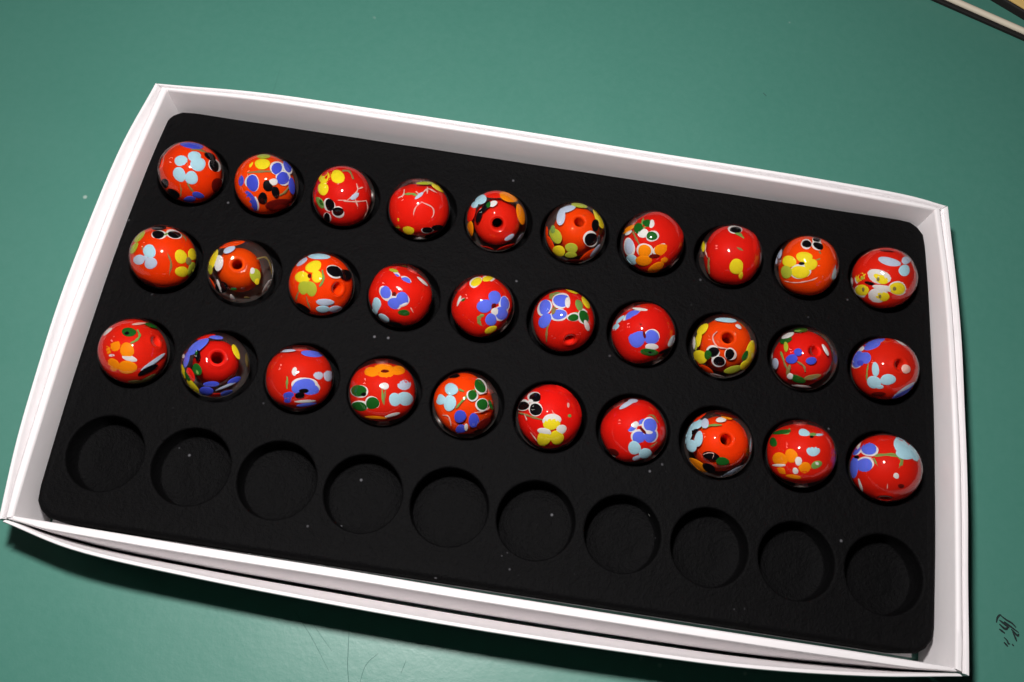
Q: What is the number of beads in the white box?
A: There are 30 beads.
